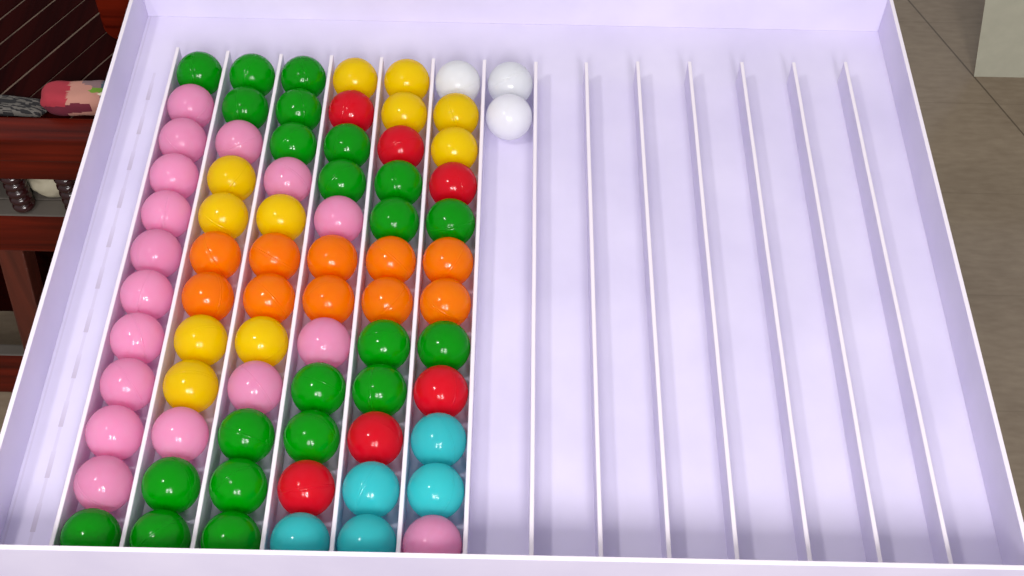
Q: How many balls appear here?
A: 74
